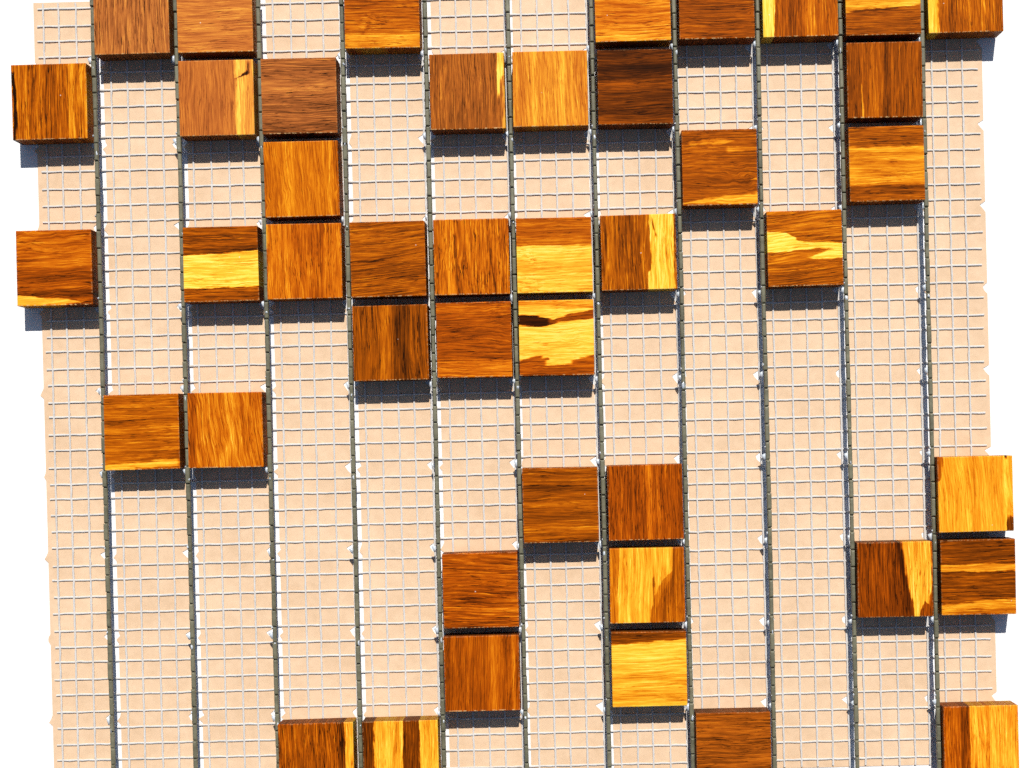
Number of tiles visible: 44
